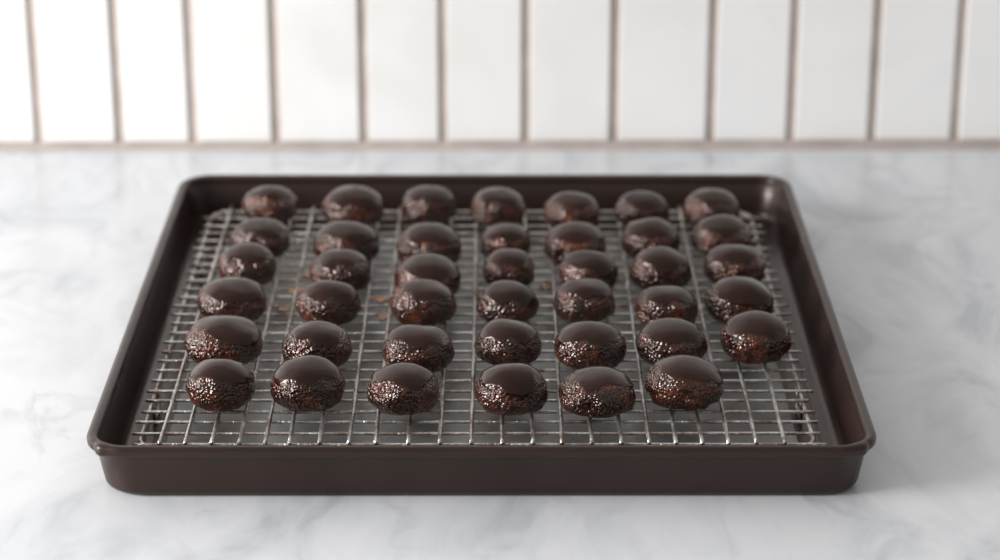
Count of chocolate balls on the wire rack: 41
